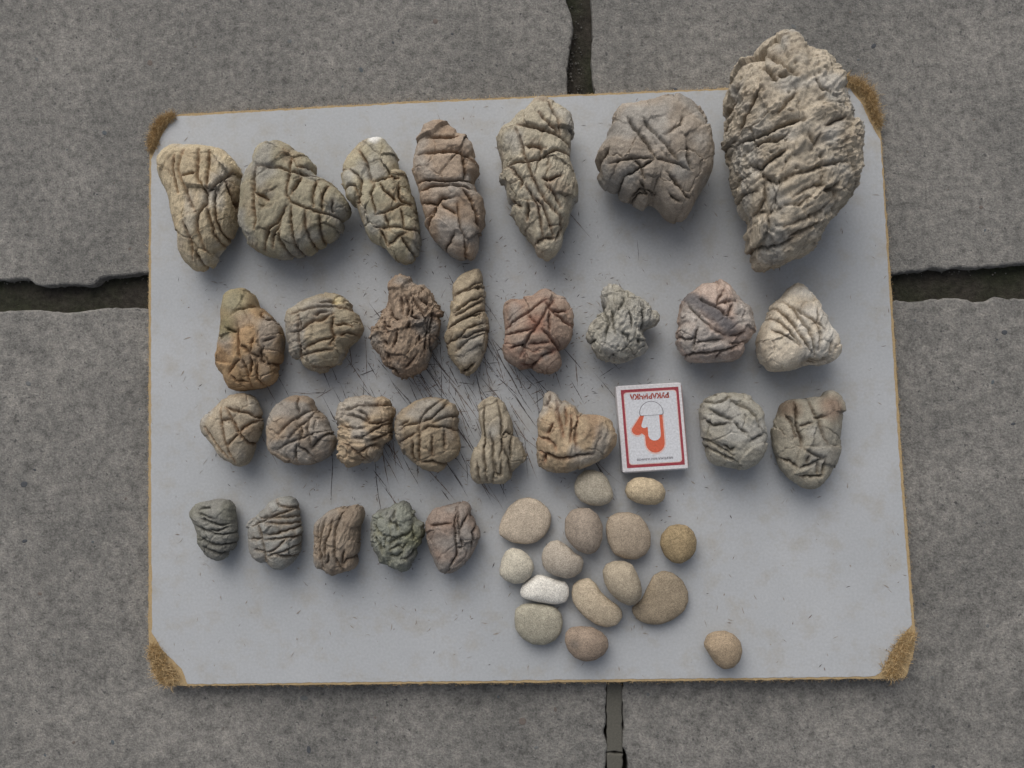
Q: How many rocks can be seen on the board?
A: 28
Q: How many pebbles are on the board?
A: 15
